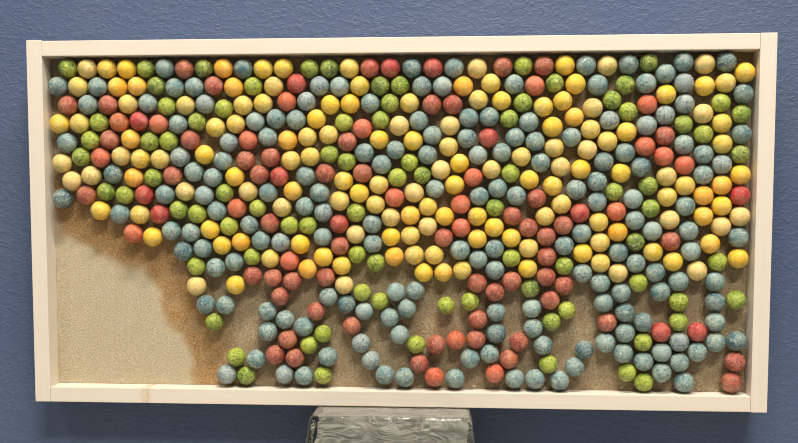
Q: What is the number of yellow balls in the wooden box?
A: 149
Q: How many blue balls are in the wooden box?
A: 171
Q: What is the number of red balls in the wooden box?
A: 90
